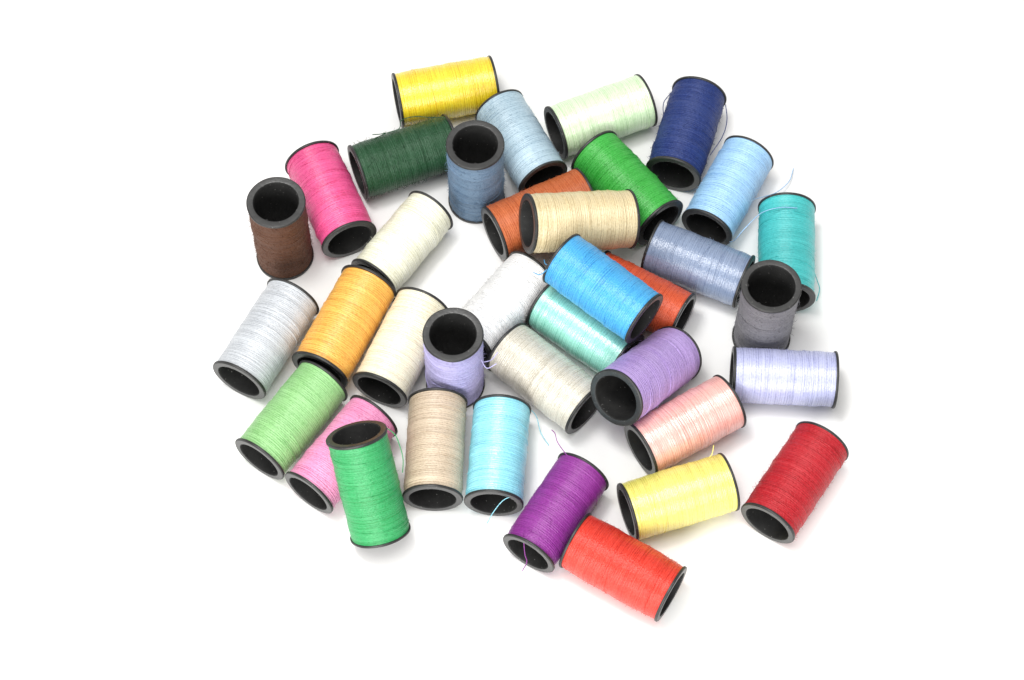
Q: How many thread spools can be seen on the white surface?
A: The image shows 37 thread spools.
